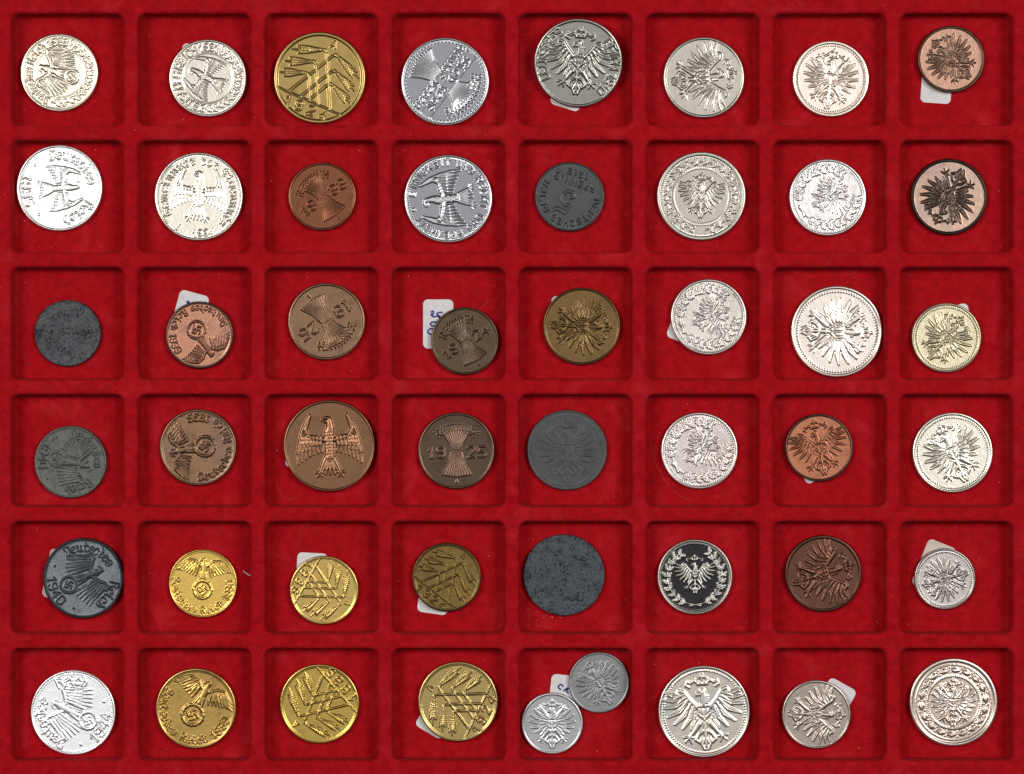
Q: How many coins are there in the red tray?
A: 49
